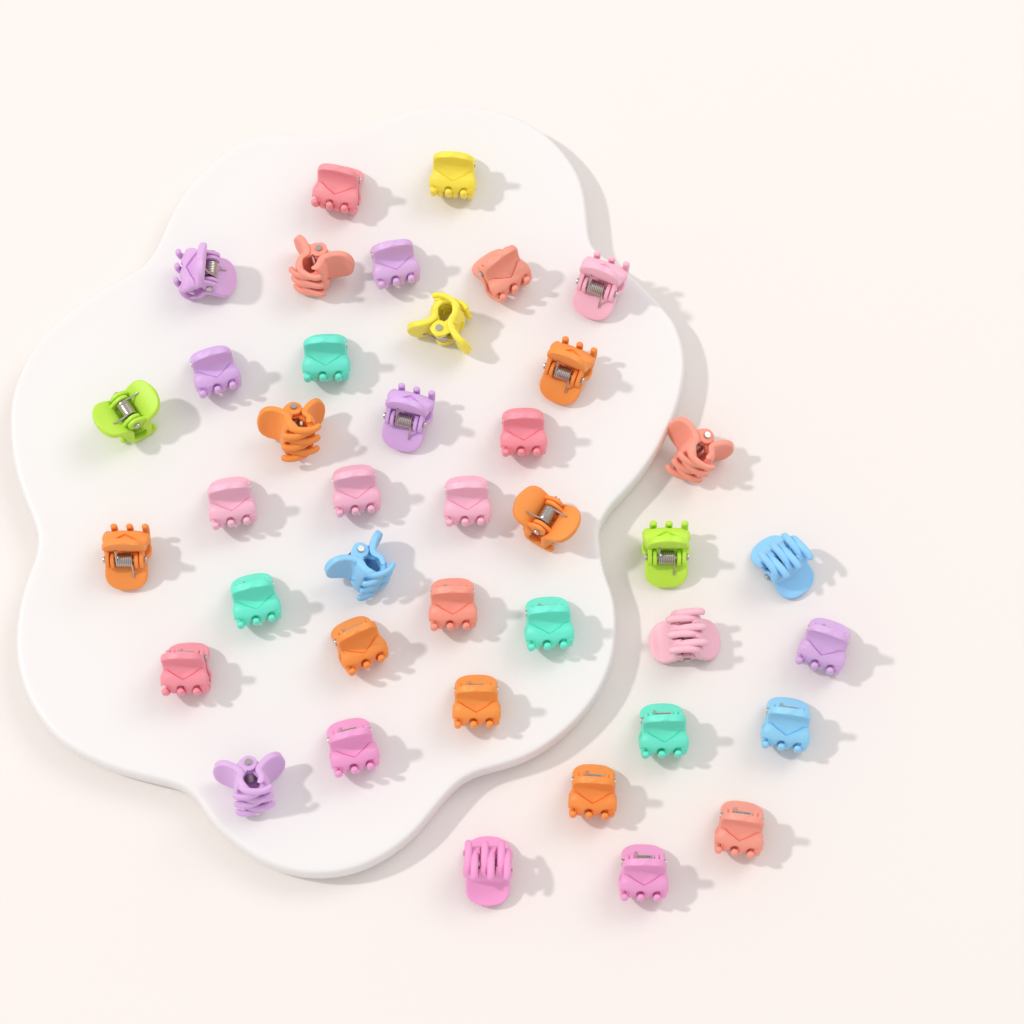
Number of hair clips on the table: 40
